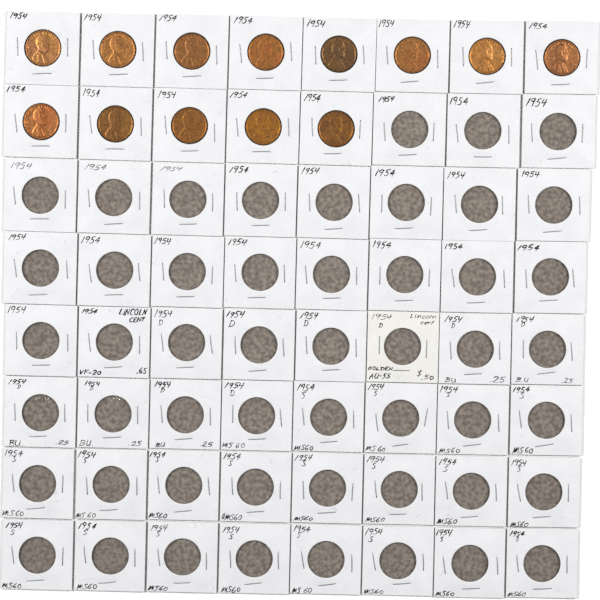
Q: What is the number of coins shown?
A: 13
